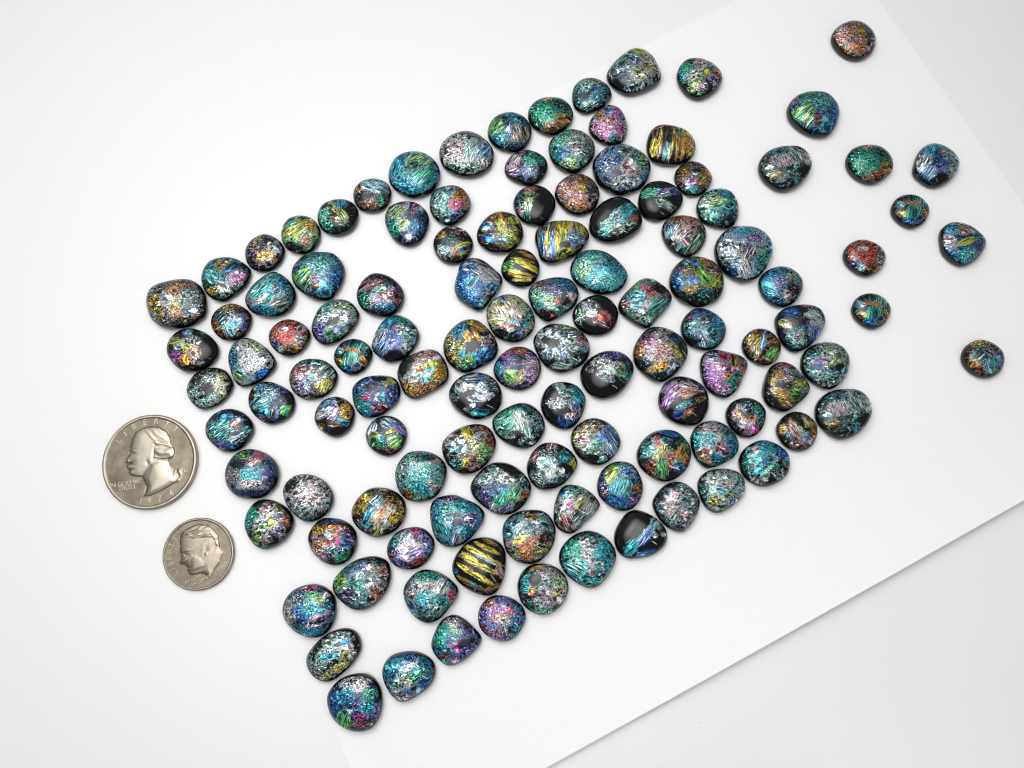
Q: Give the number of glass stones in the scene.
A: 118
